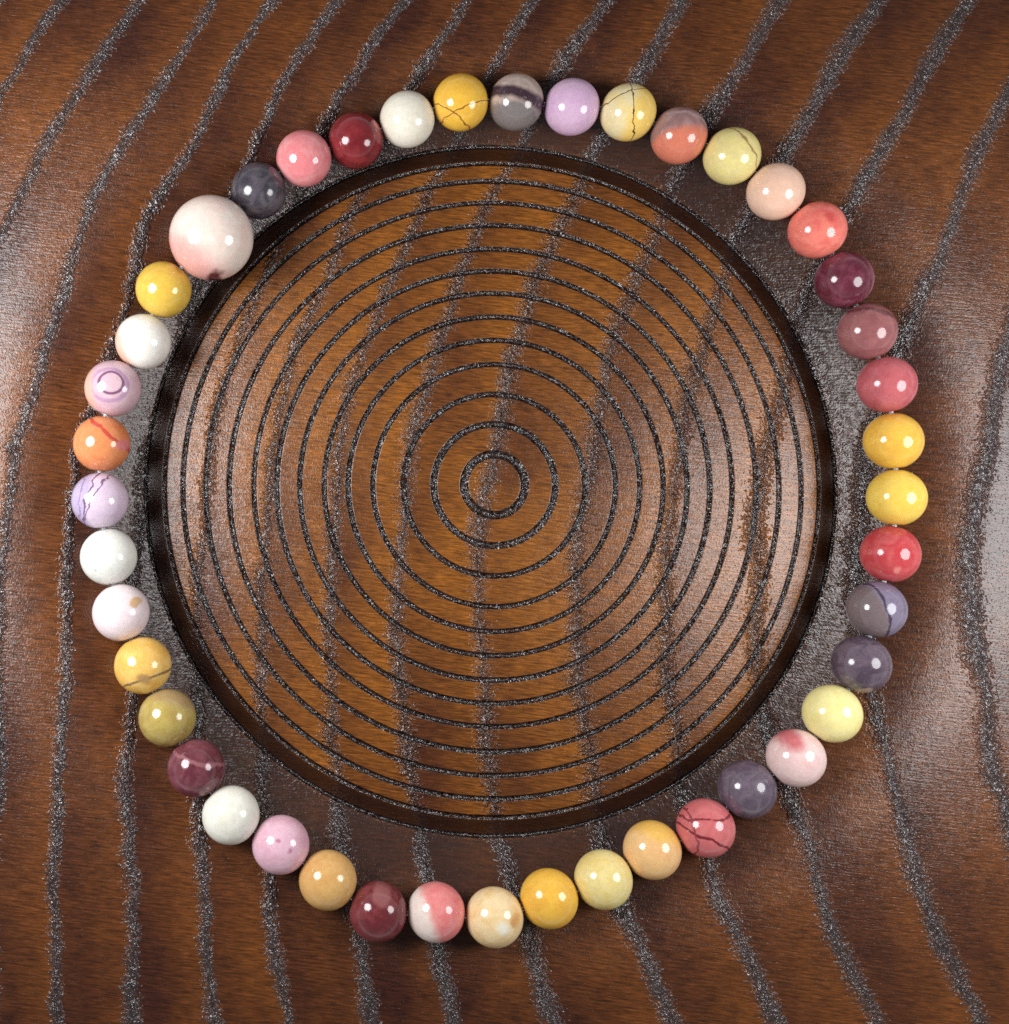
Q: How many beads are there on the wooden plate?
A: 44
